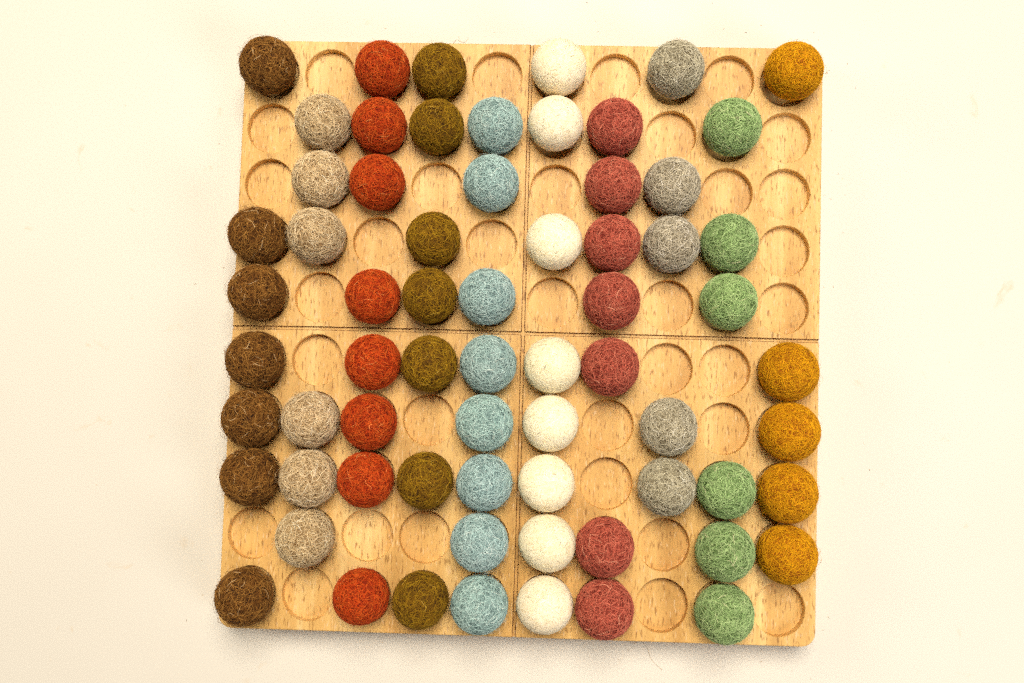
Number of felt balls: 67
